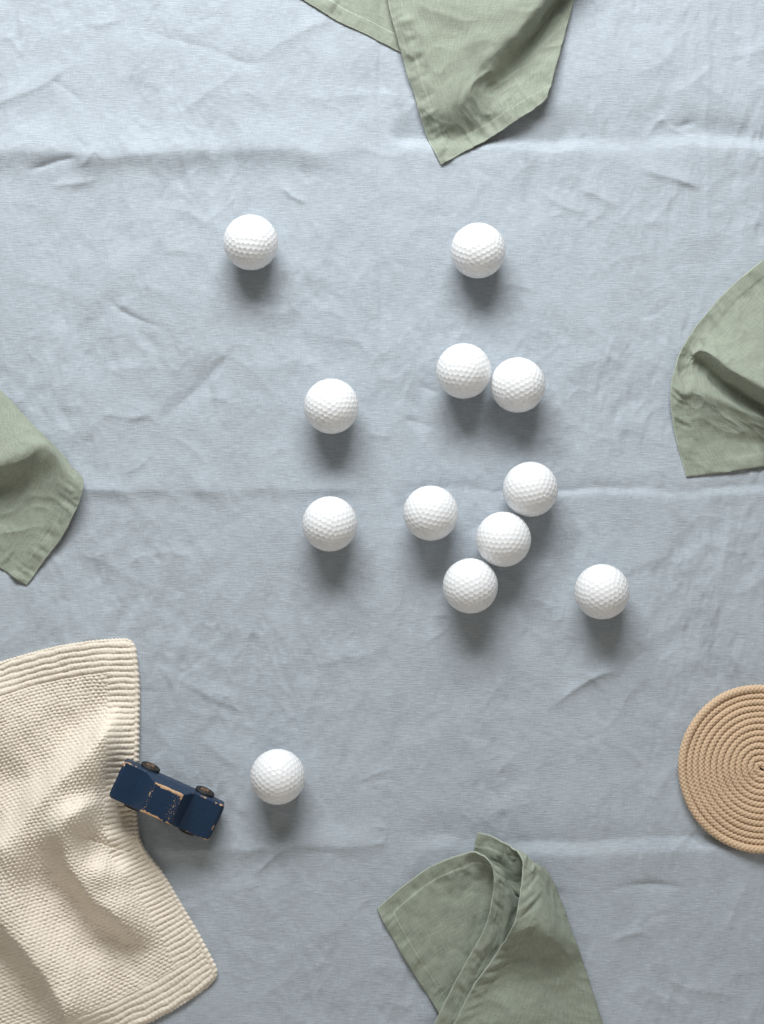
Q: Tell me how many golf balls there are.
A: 12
